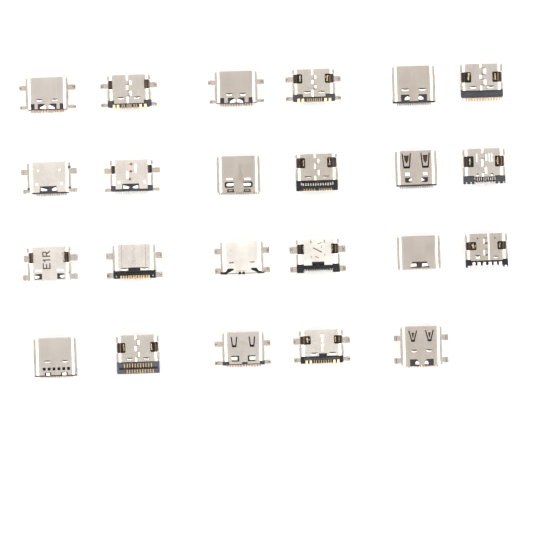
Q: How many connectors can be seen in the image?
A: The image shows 23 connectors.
